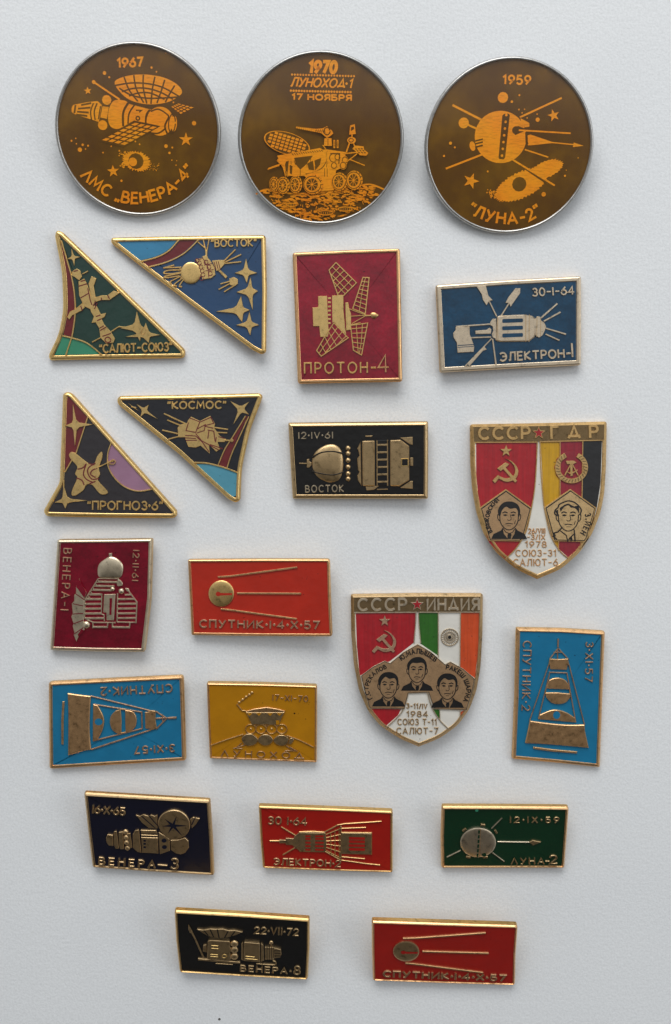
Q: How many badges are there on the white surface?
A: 22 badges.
